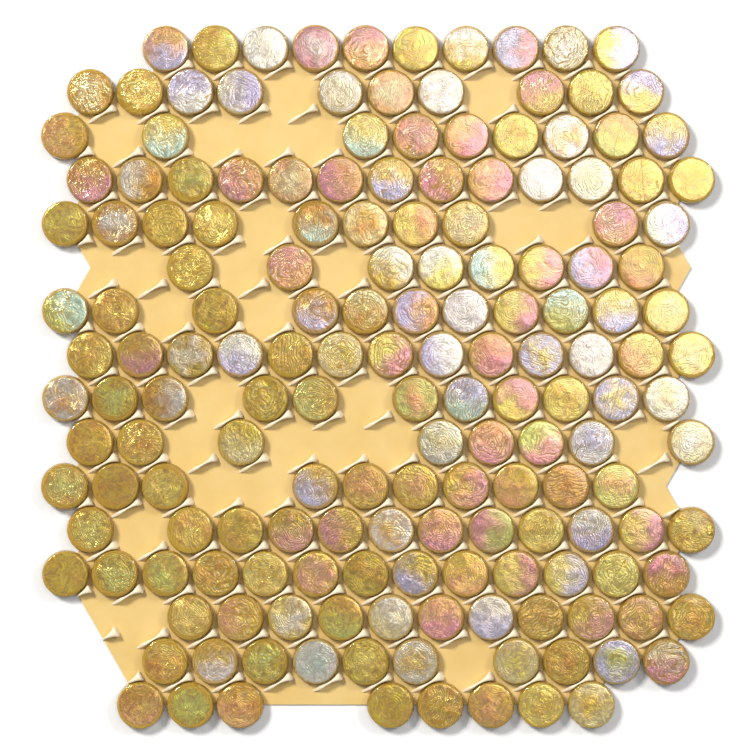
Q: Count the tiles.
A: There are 167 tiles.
